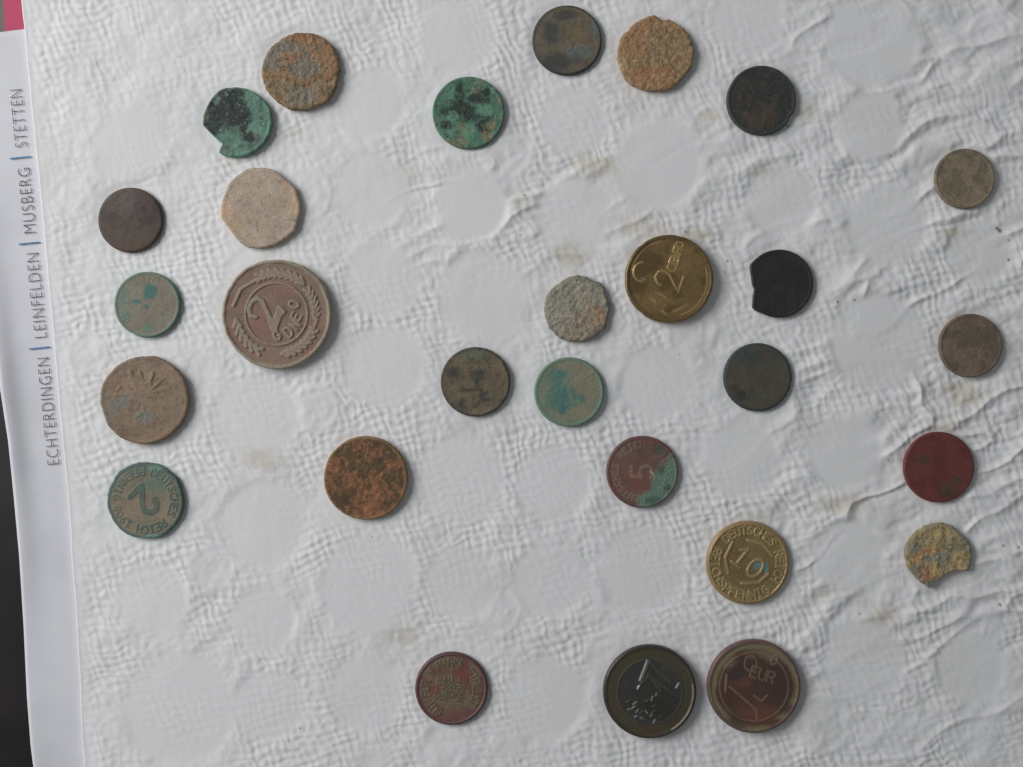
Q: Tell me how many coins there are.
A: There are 28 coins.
